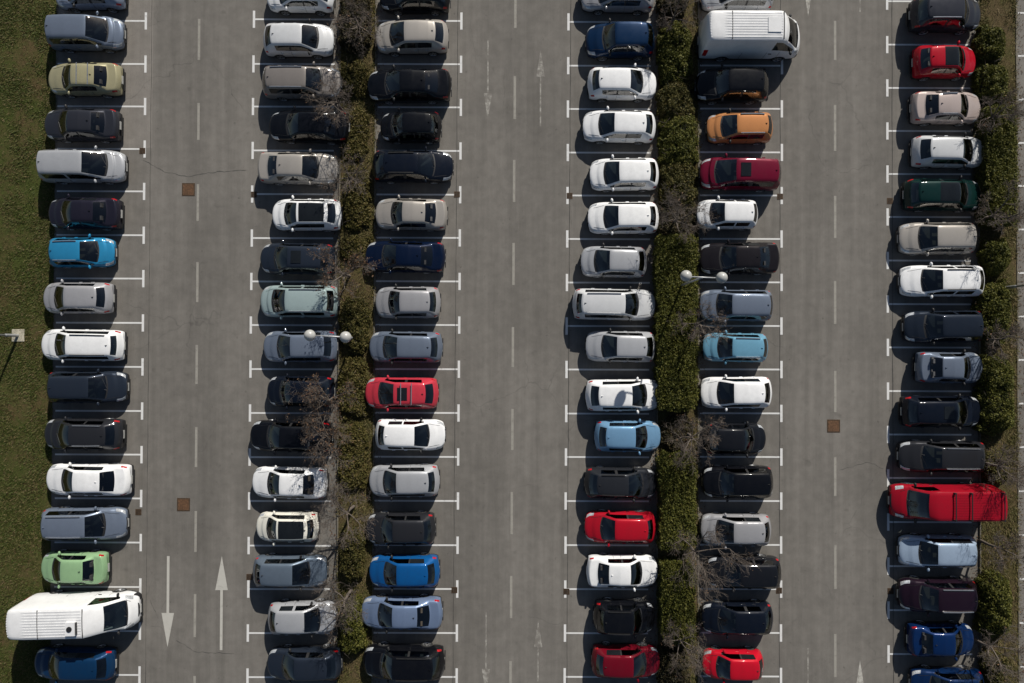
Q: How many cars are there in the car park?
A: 93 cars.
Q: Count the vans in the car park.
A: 3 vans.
